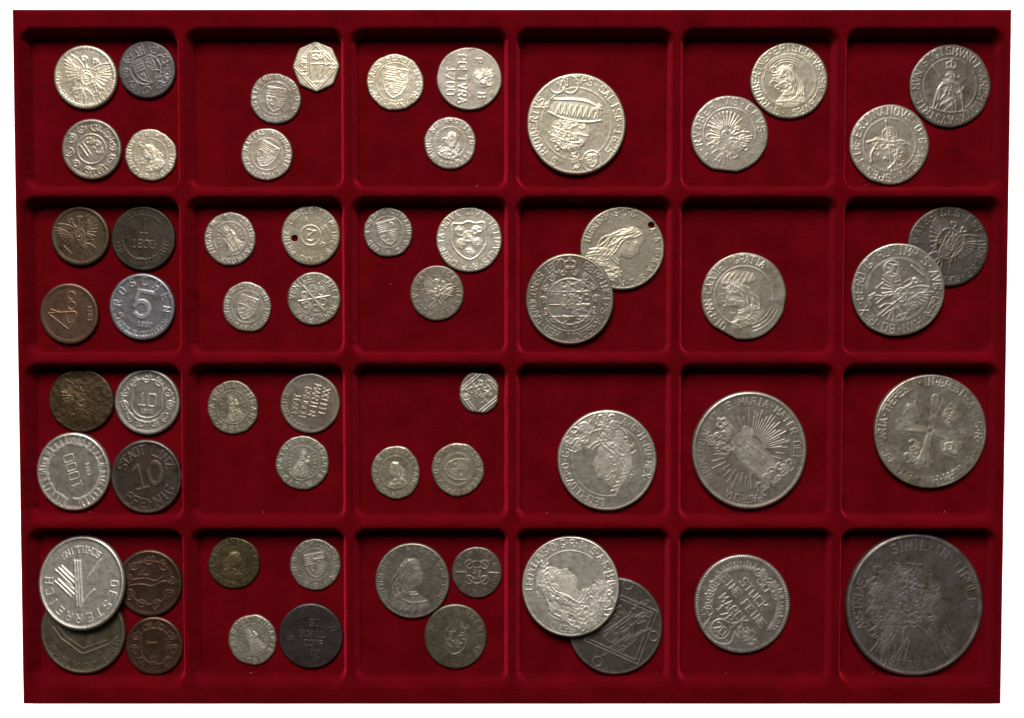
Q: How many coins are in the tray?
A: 59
